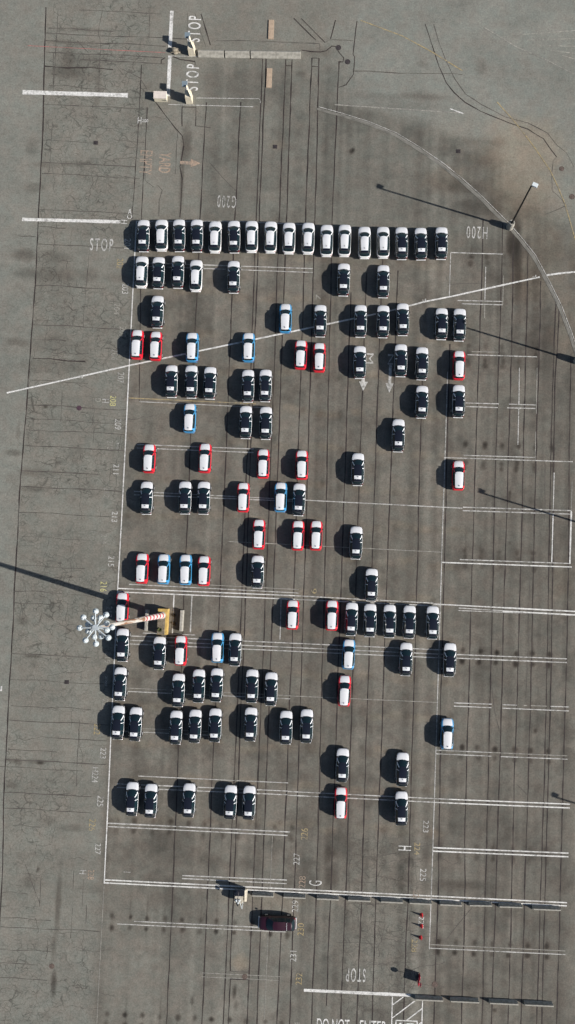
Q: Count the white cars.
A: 12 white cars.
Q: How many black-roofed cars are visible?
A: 72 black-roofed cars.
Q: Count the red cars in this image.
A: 22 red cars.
